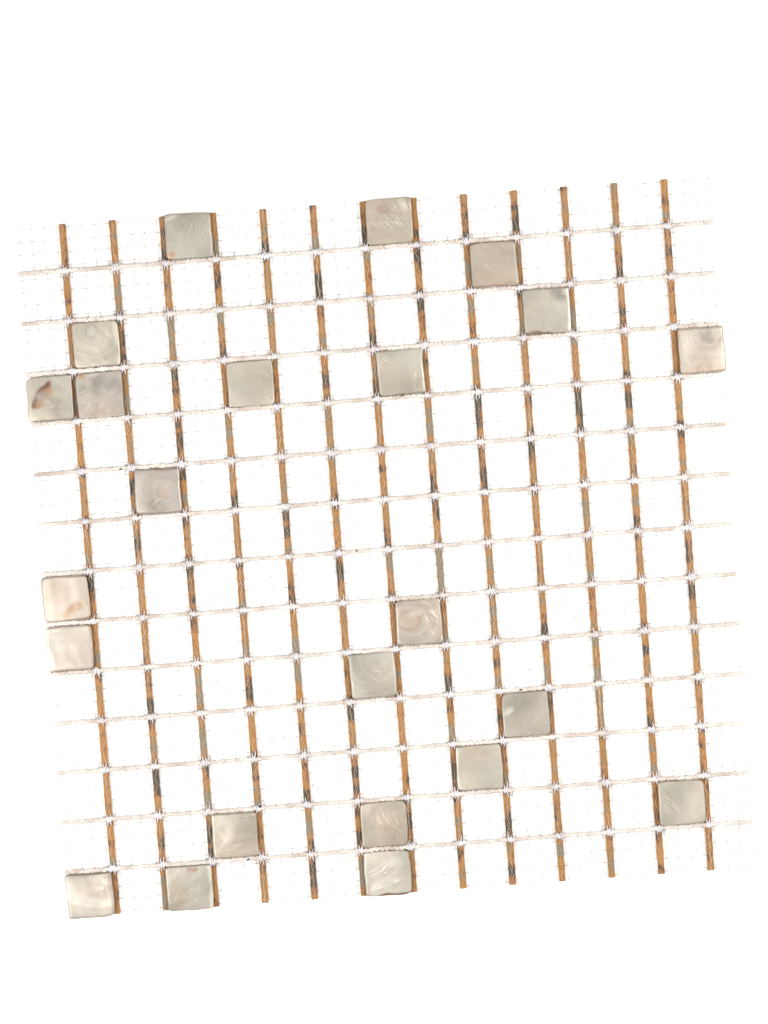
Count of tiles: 23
